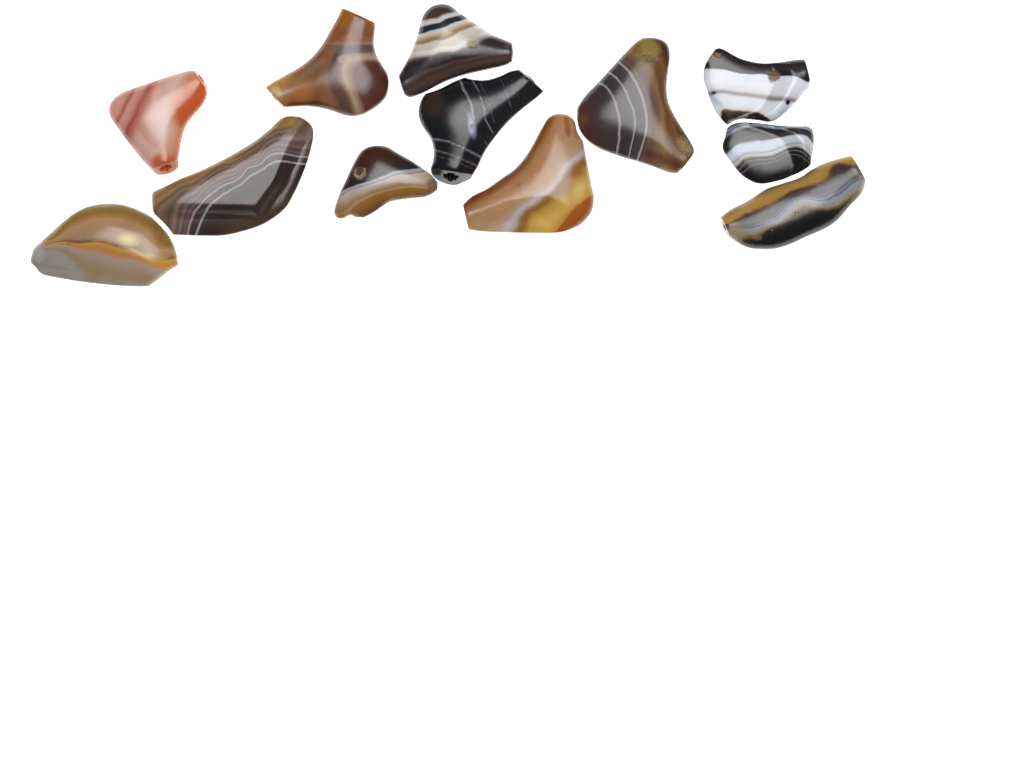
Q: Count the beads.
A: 12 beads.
